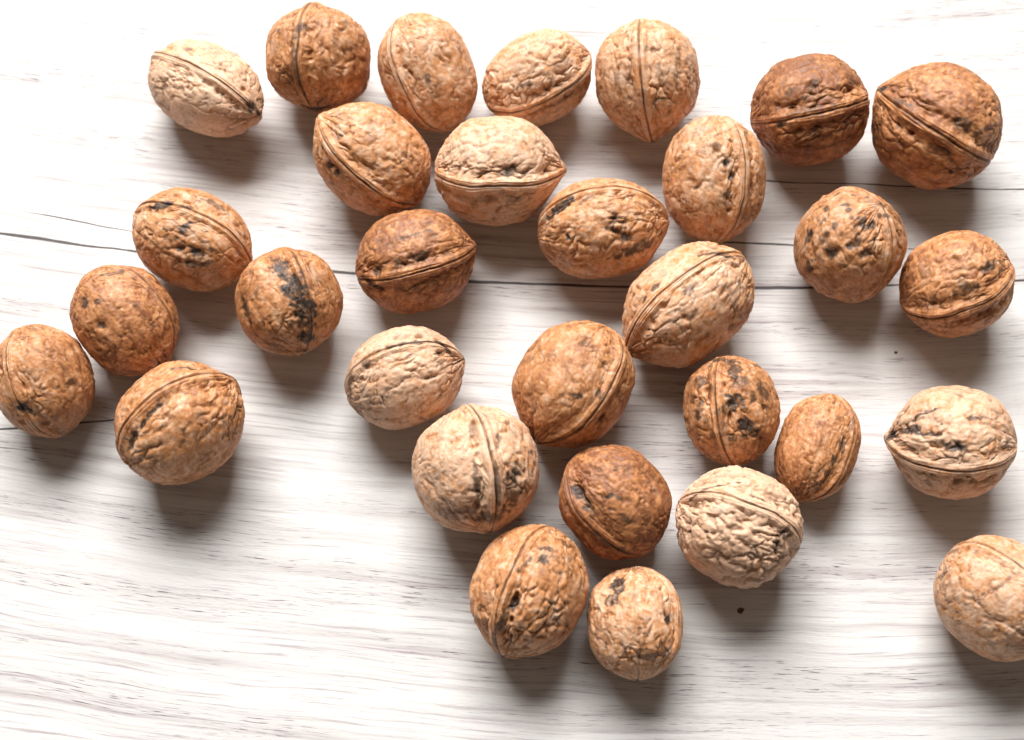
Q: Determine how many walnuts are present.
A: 31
